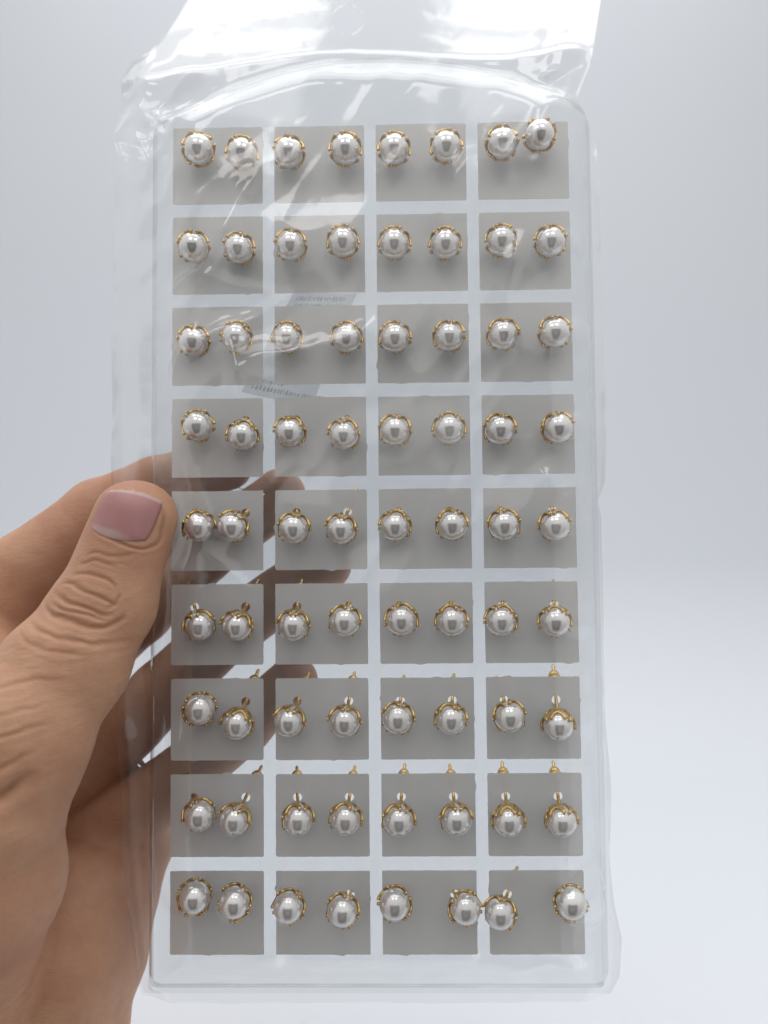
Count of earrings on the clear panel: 72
